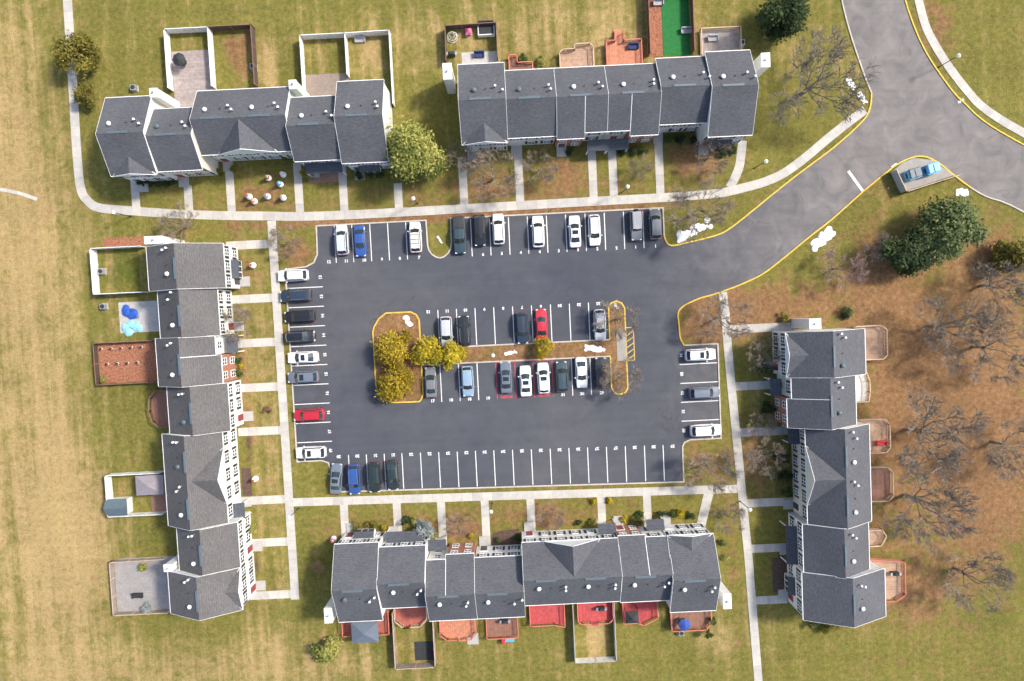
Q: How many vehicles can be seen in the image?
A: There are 39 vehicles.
